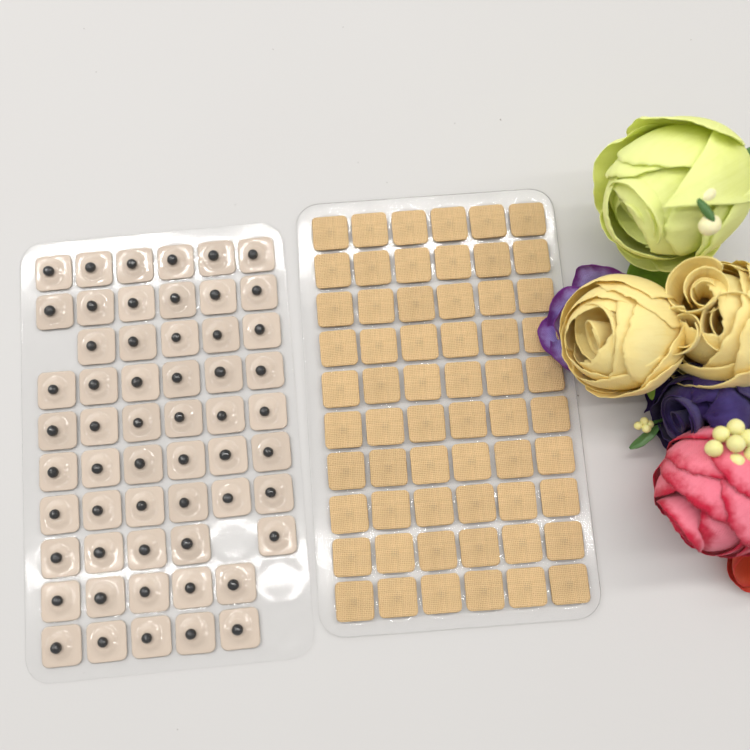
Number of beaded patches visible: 56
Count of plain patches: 60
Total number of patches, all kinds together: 116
